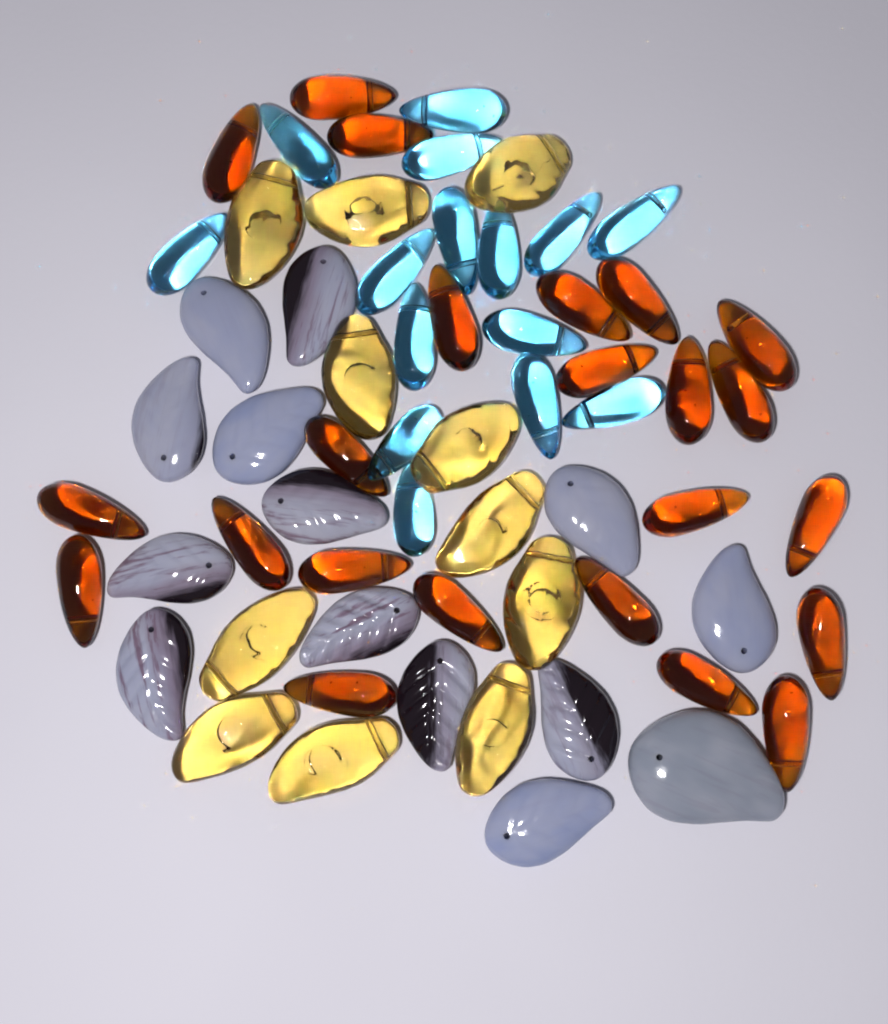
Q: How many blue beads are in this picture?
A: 15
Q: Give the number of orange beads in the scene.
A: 23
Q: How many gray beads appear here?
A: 14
